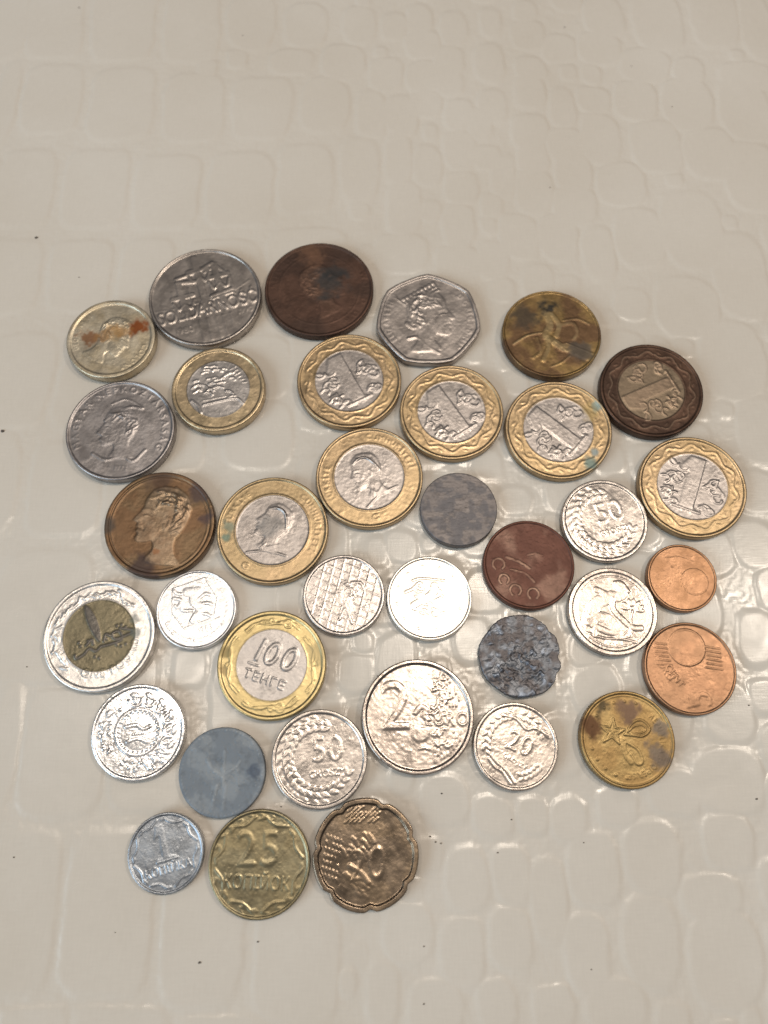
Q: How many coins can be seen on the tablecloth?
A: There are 36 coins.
